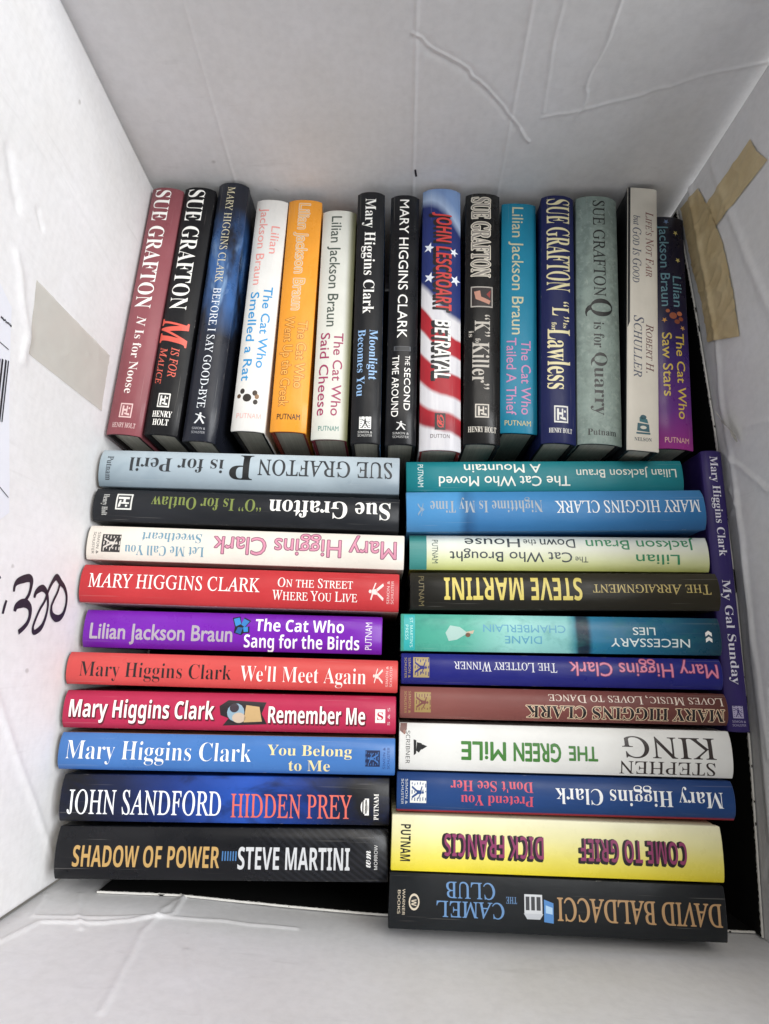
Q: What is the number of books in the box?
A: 37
